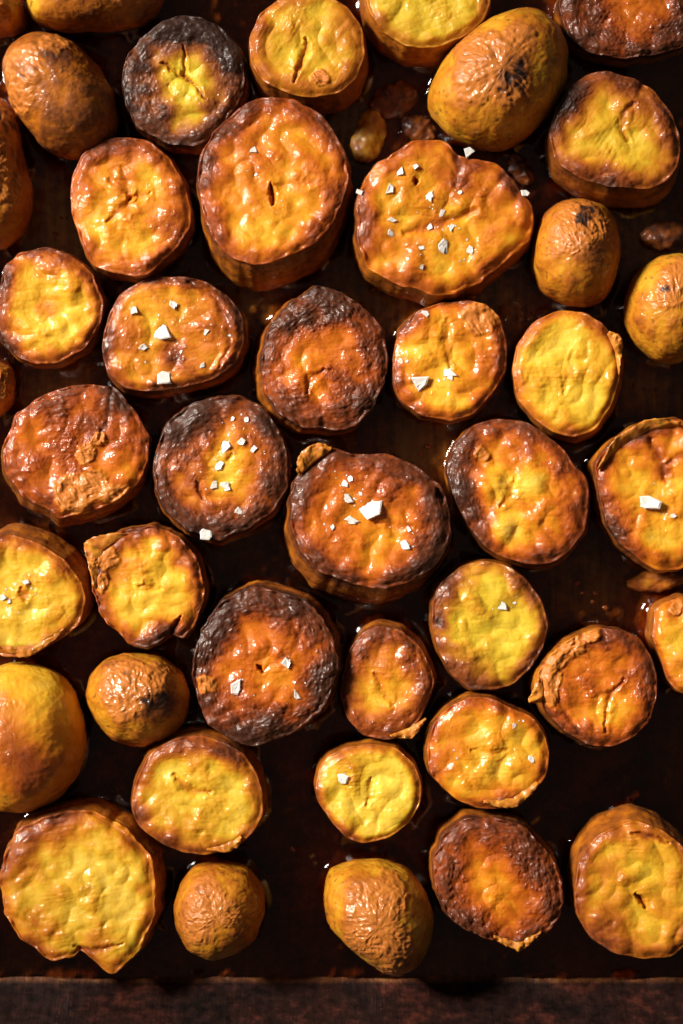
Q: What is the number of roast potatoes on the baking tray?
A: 43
